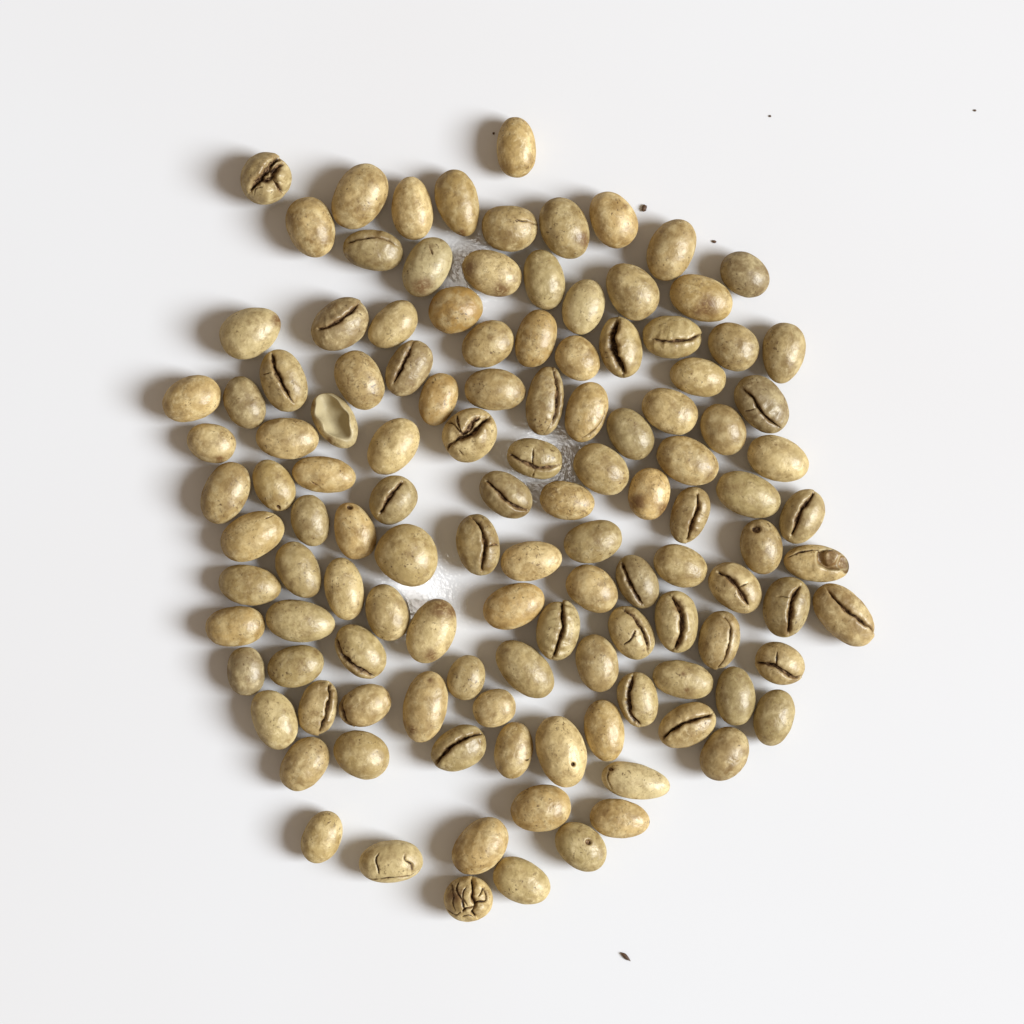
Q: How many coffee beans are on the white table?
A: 122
